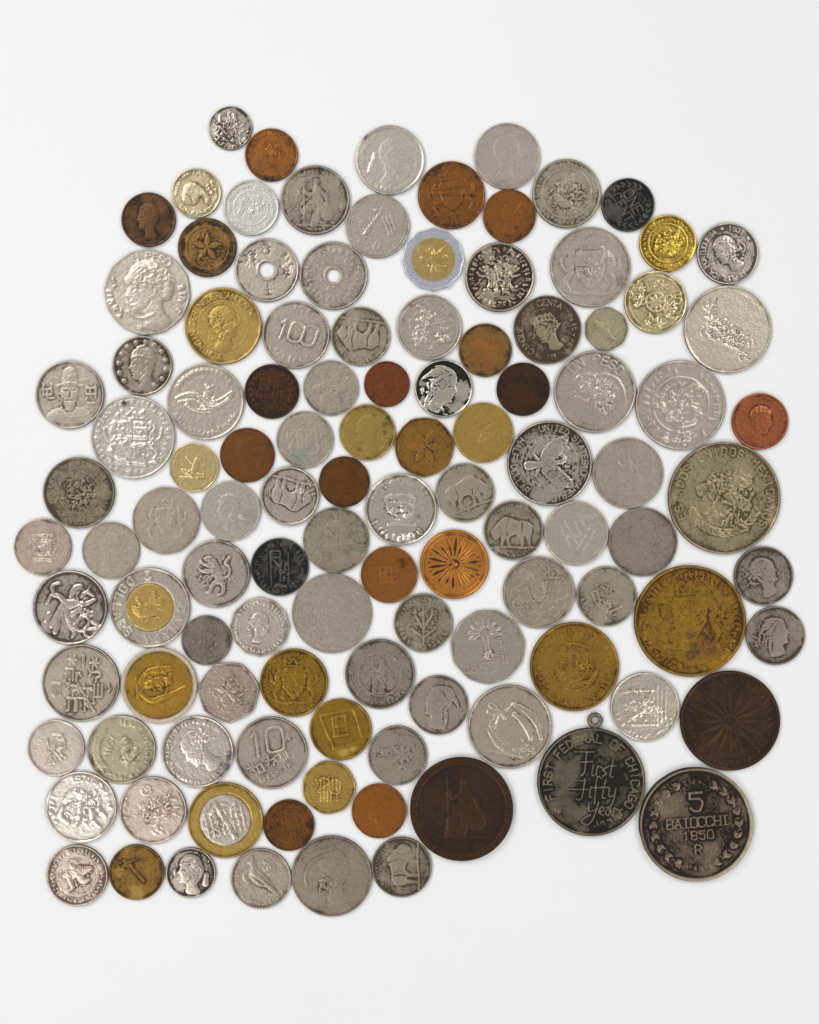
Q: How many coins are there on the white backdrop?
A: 112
